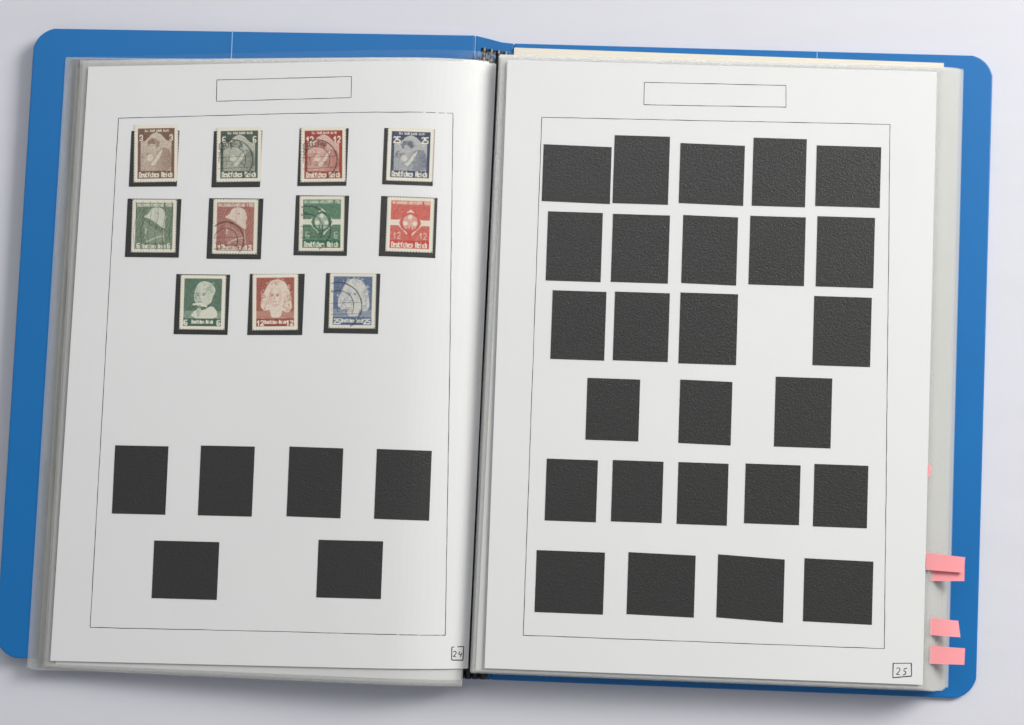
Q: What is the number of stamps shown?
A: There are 11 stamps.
